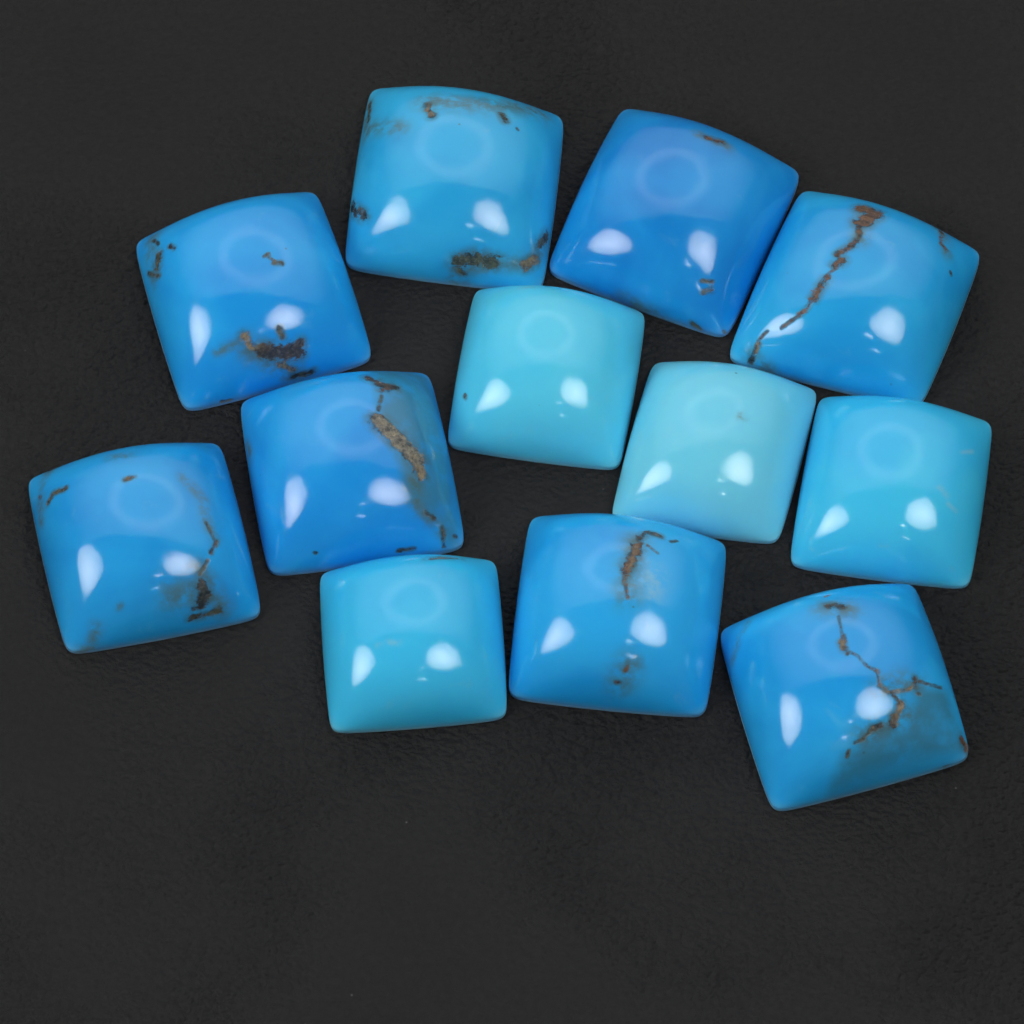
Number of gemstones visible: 12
